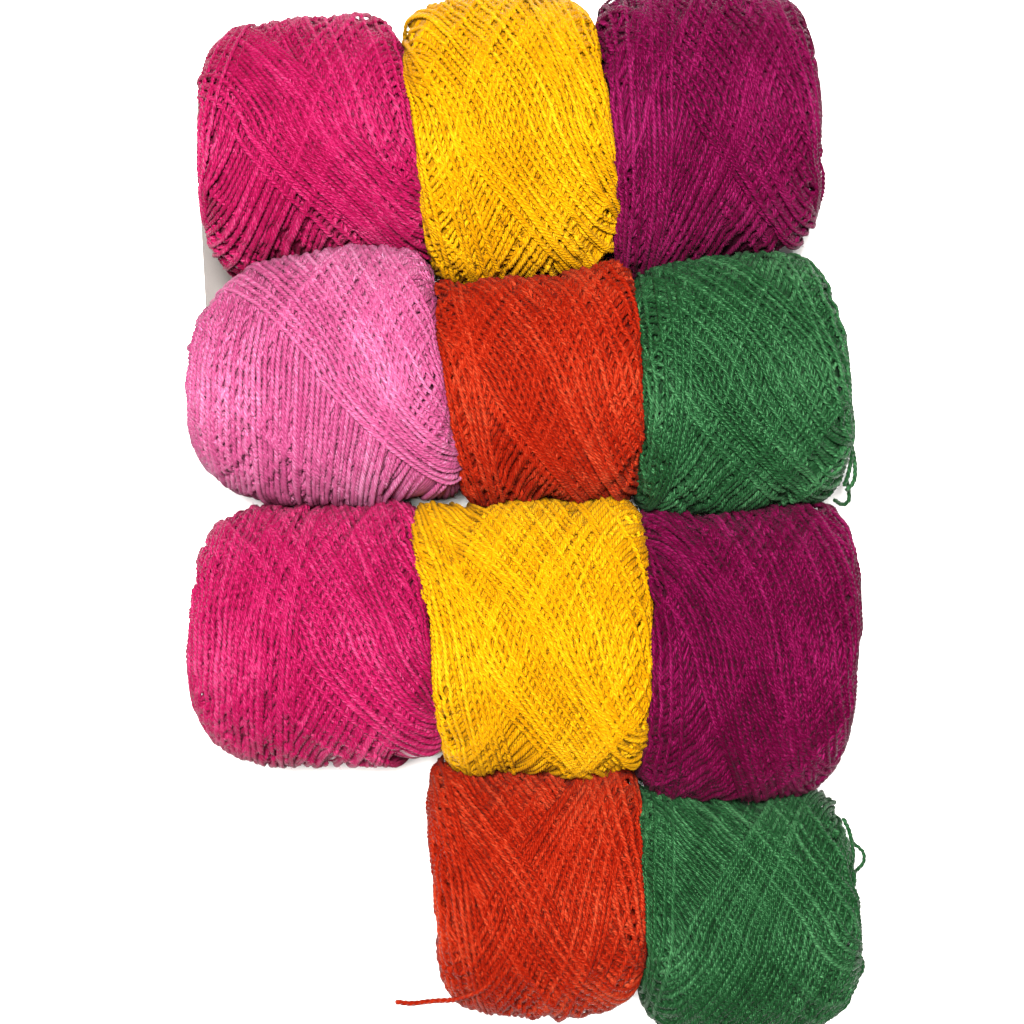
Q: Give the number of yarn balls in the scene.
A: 11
